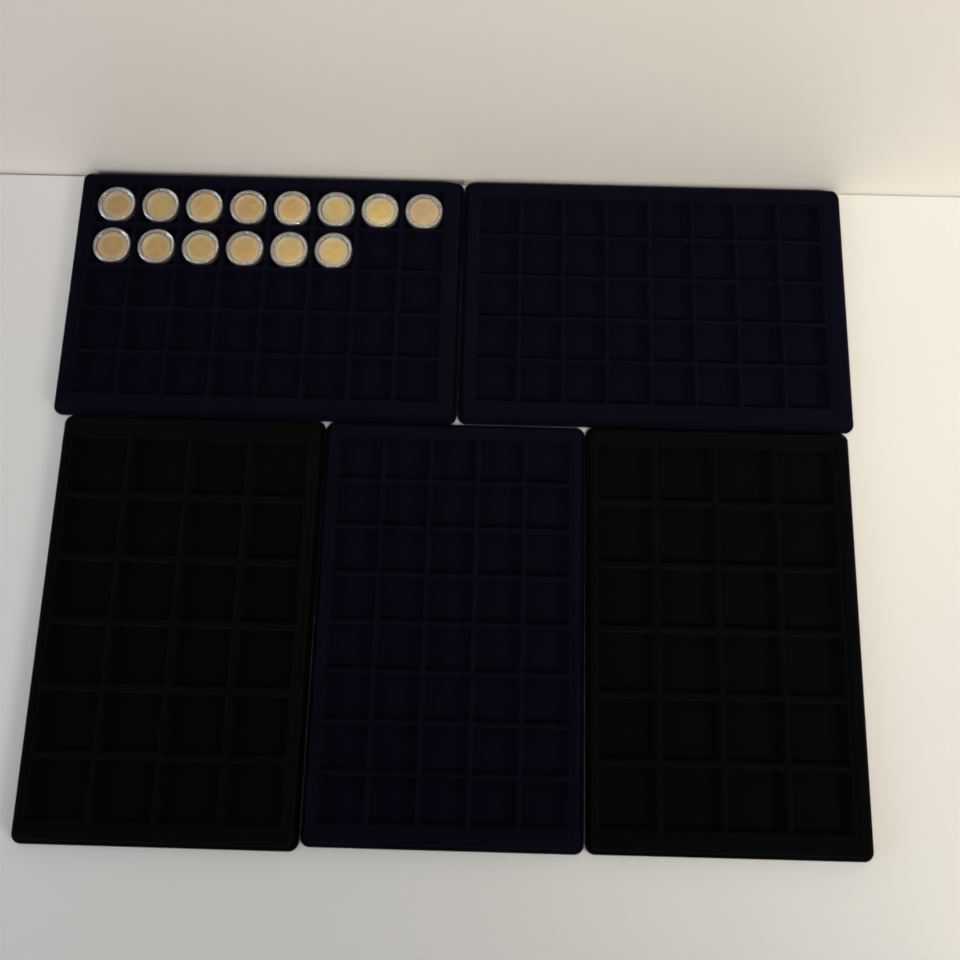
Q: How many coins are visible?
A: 14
